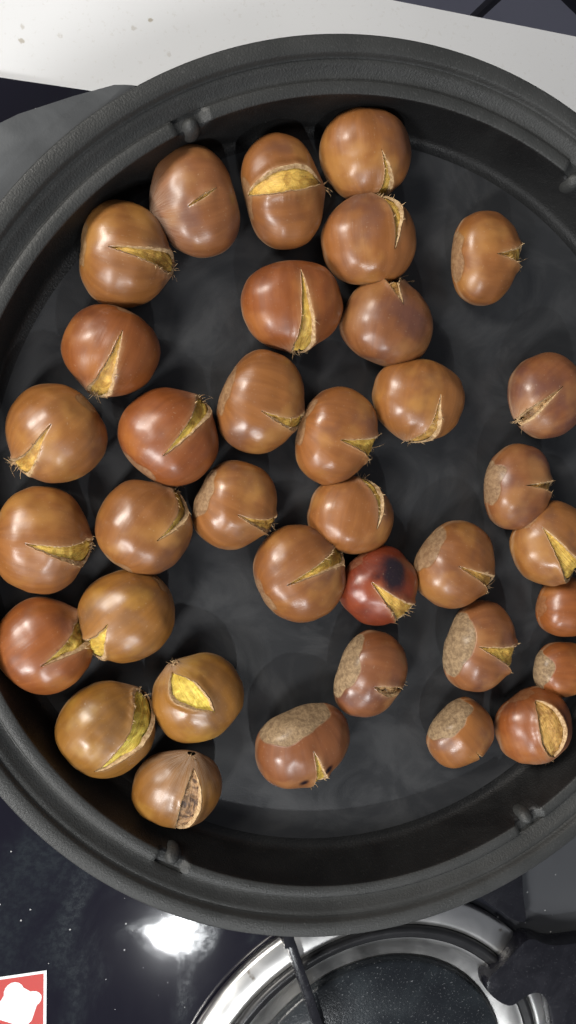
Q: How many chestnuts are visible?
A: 36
